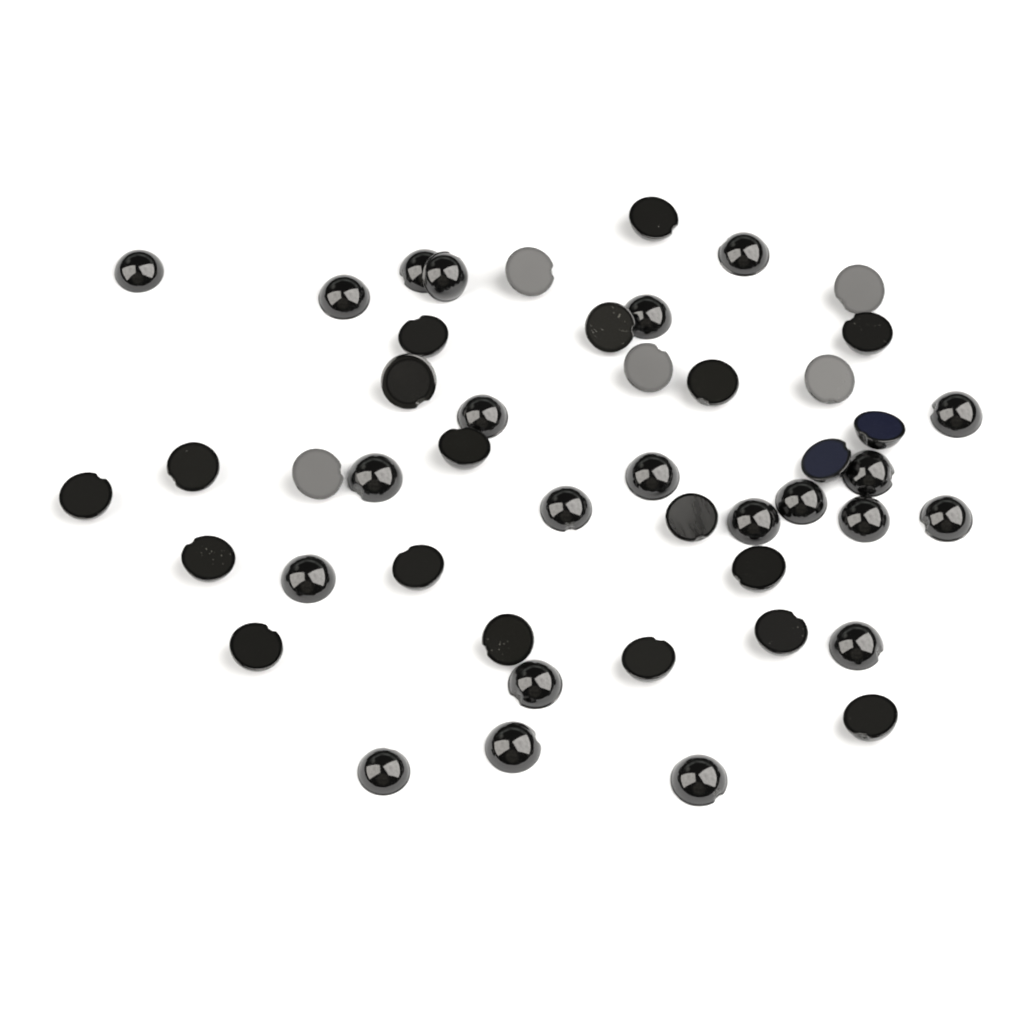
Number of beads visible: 47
